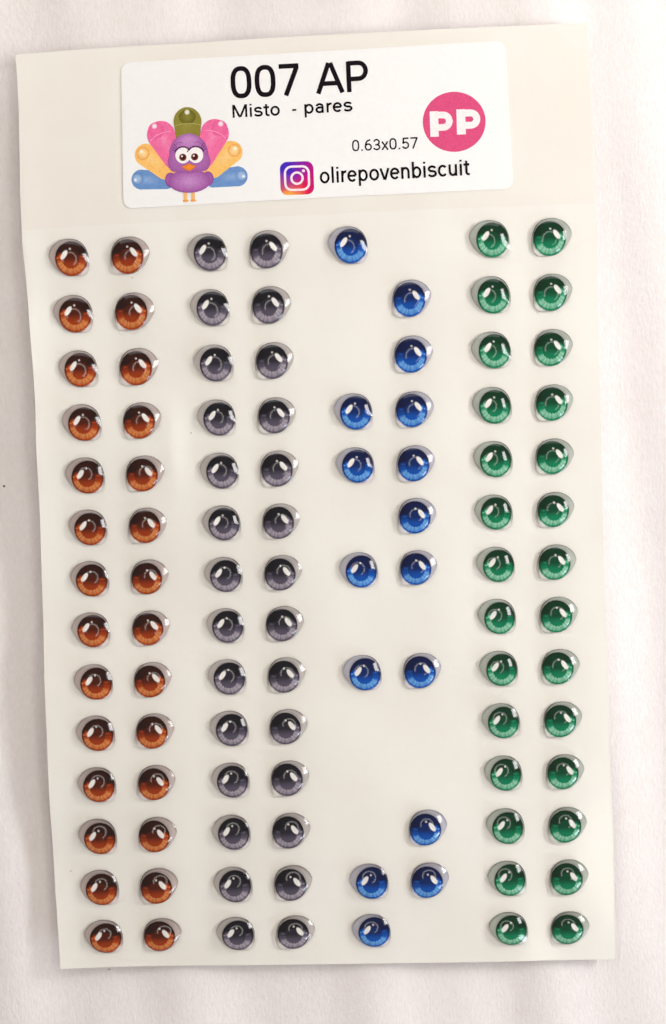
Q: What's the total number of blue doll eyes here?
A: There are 16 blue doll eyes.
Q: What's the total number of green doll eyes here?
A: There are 28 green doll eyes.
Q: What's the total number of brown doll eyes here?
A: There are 28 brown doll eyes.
